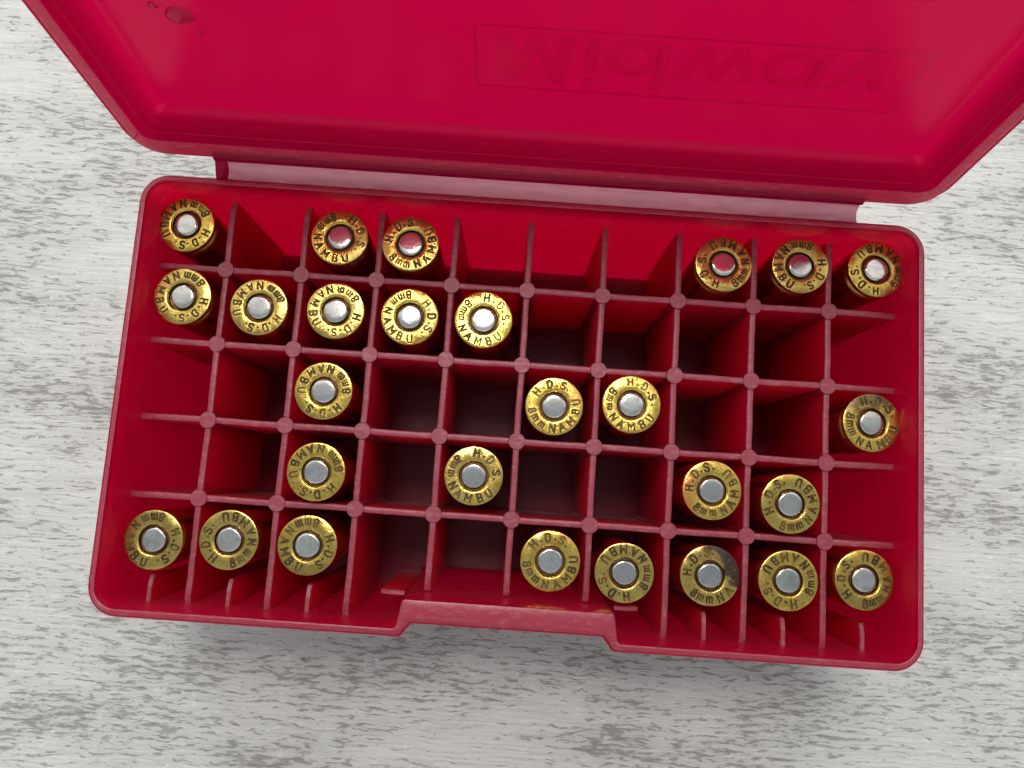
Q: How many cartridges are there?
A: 27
